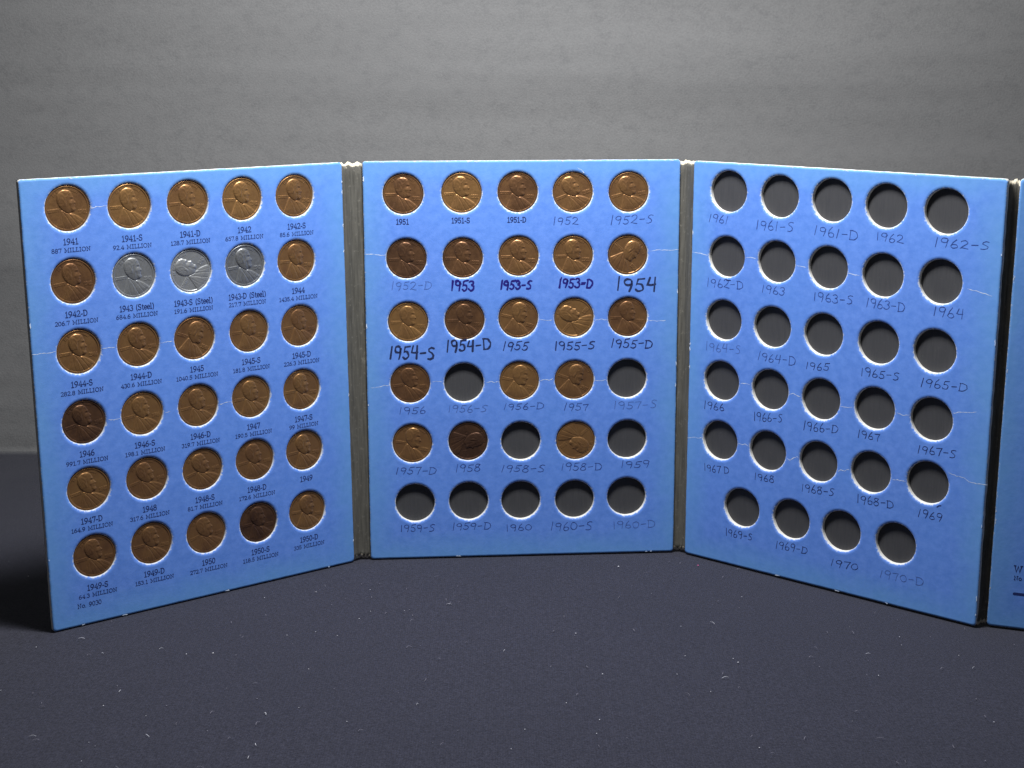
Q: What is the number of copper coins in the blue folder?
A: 48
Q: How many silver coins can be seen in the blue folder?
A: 3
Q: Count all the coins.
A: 51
